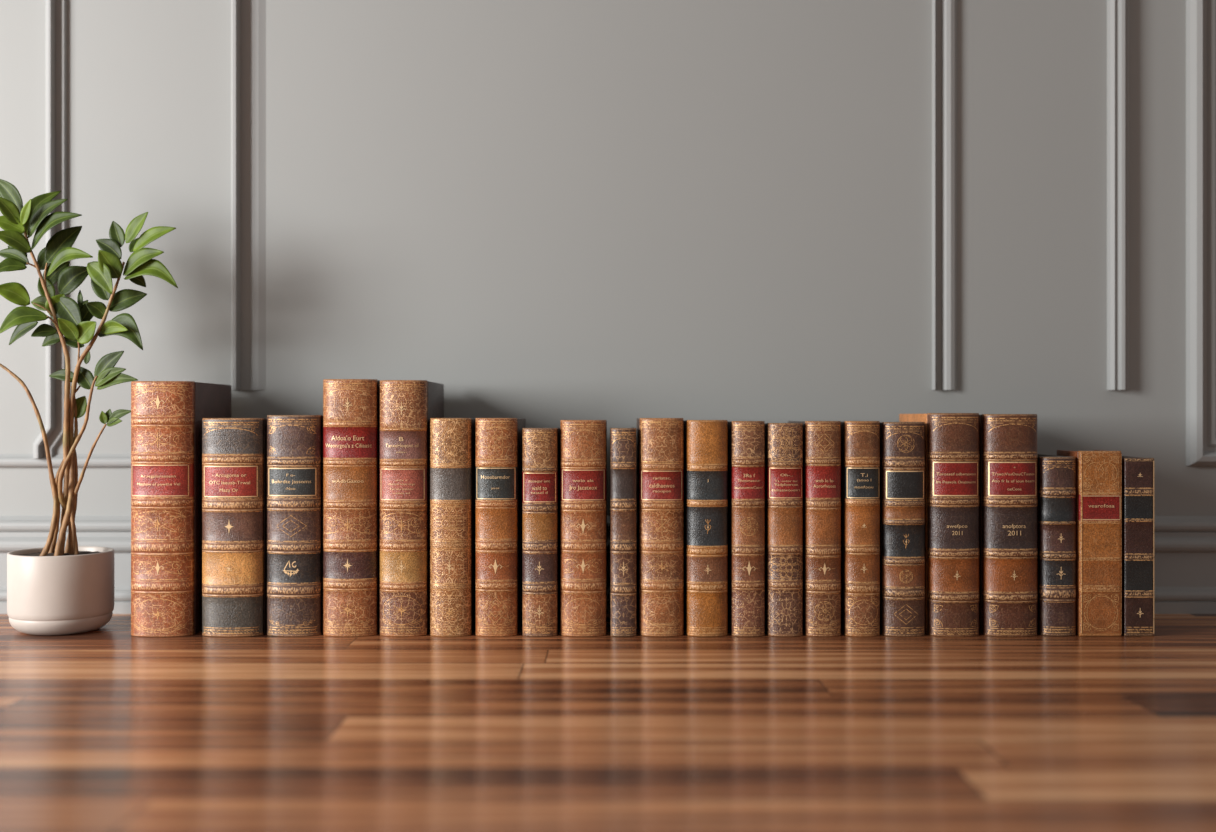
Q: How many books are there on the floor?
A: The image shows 22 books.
